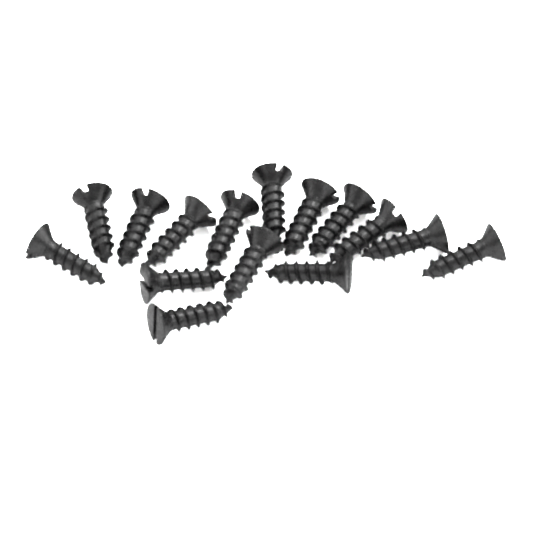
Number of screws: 15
